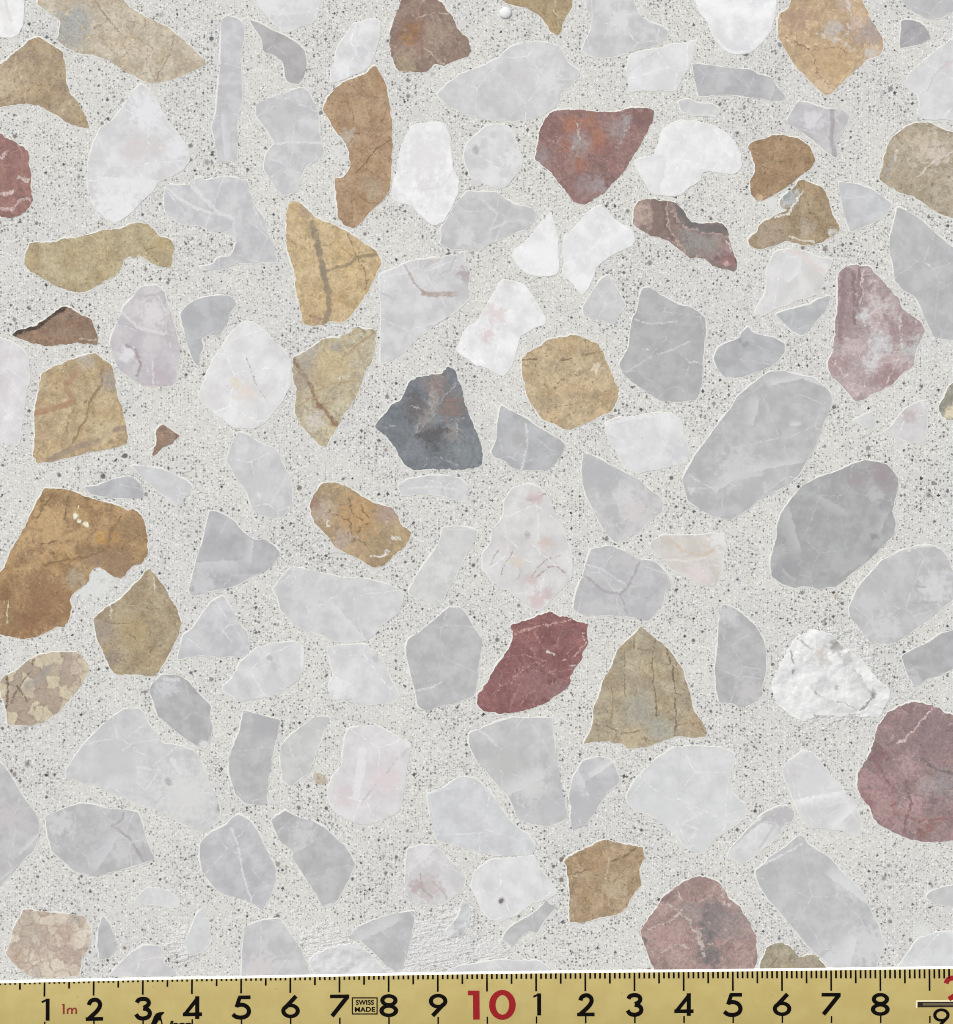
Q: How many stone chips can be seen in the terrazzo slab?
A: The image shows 126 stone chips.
